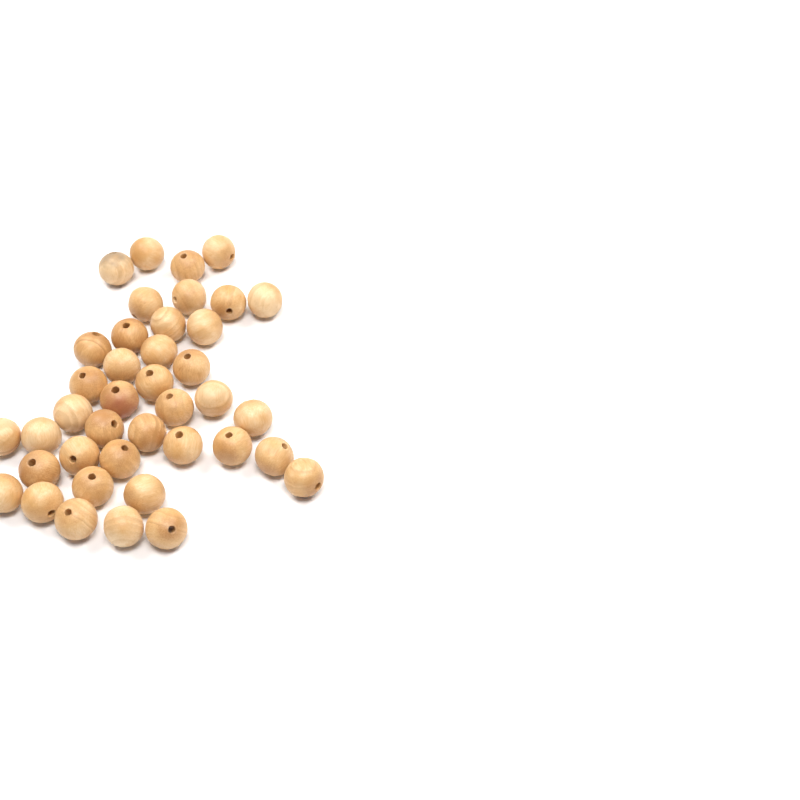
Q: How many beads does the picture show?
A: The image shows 40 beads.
